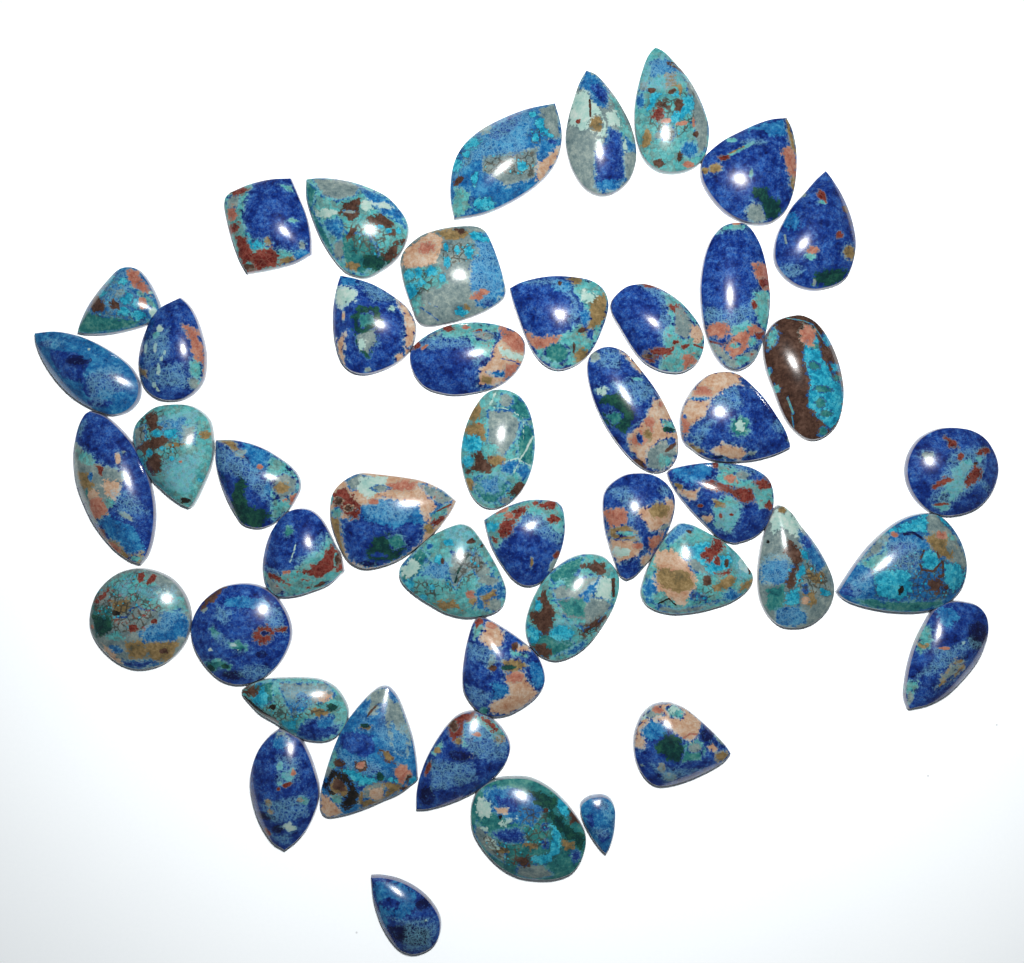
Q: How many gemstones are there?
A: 46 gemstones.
